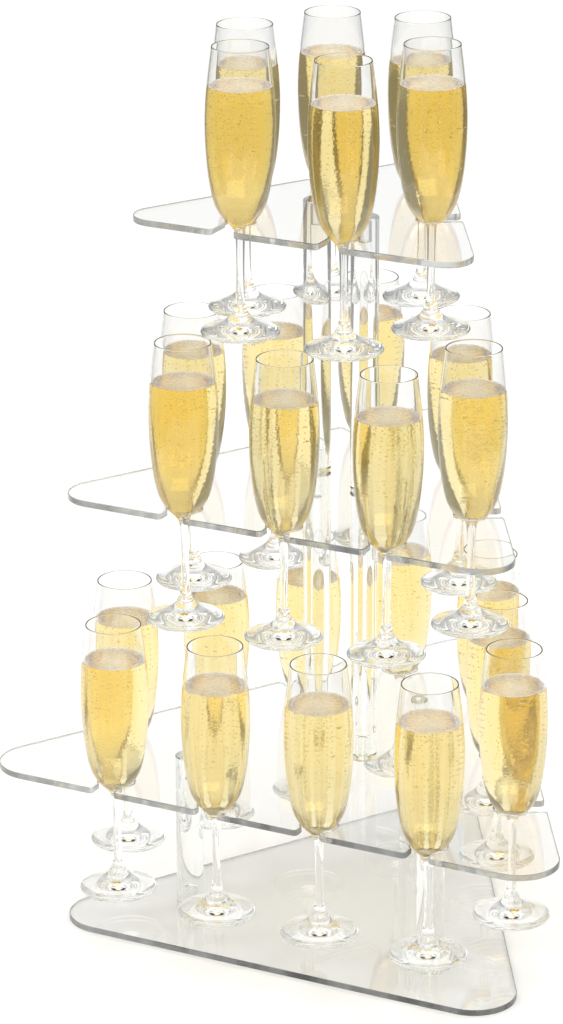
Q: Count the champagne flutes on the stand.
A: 25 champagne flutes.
